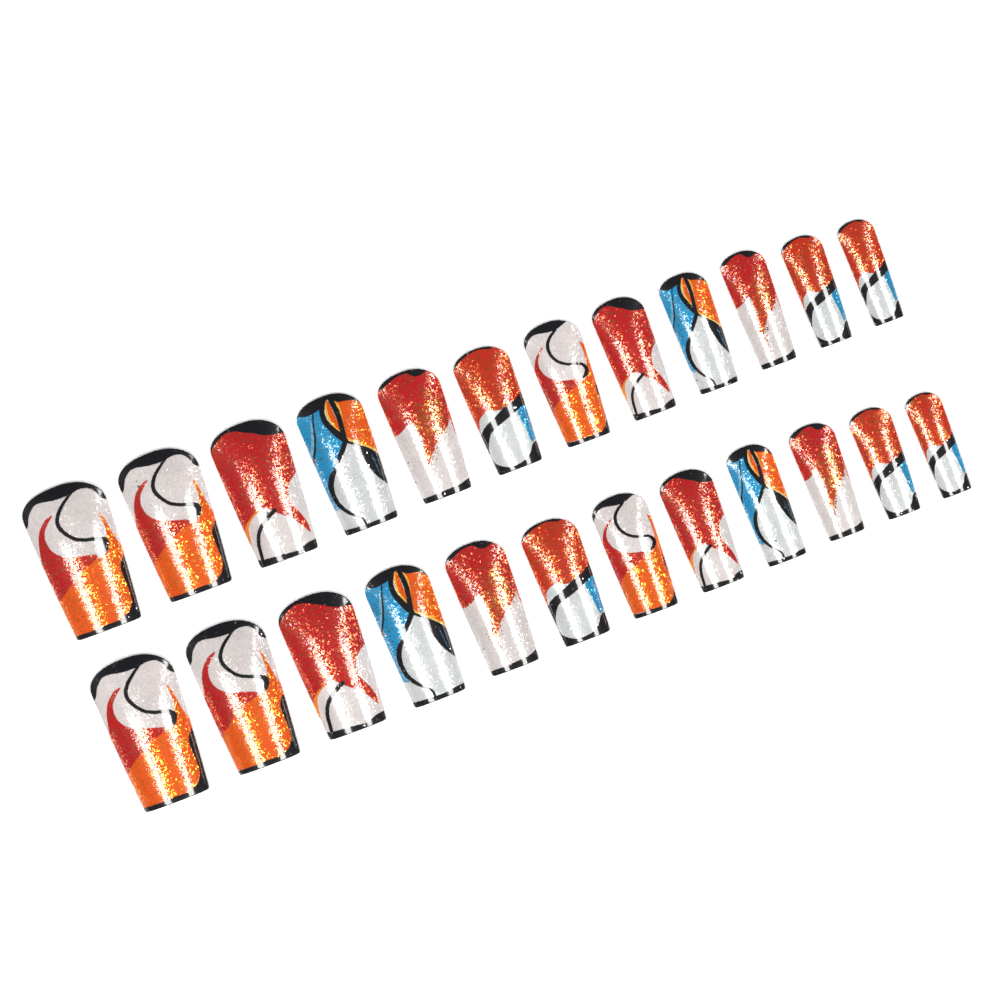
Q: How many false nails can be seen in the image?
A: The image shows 24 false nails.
